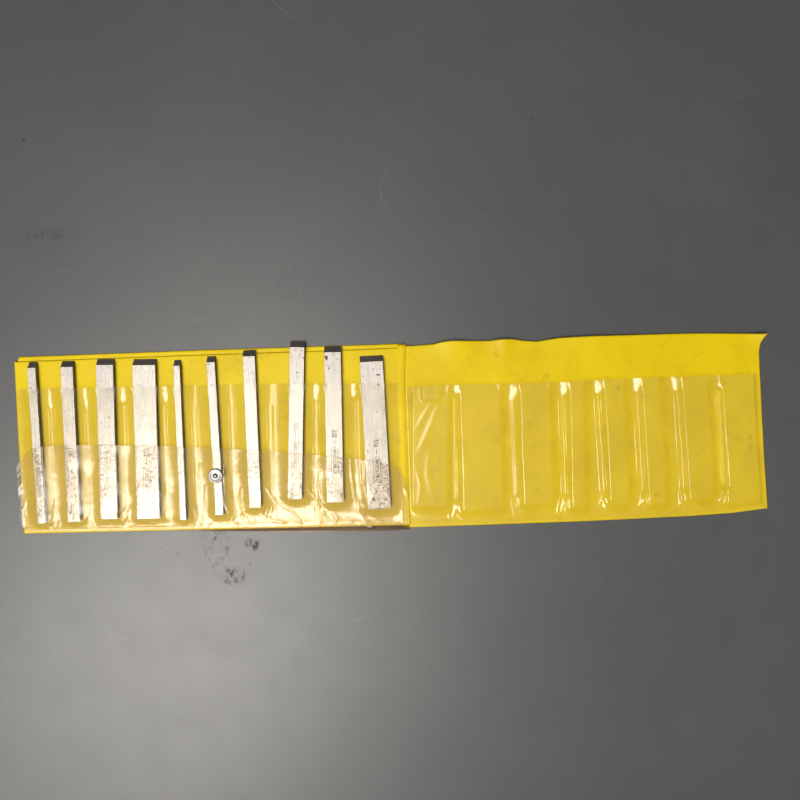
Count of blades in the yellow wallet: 10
